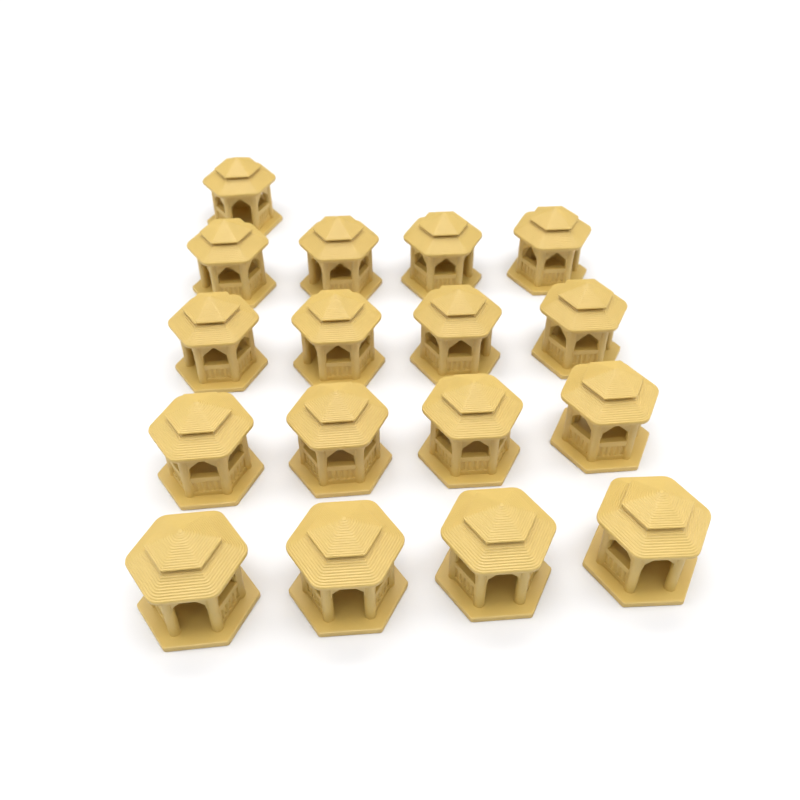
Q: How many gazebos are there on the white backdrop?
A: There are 17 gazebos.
